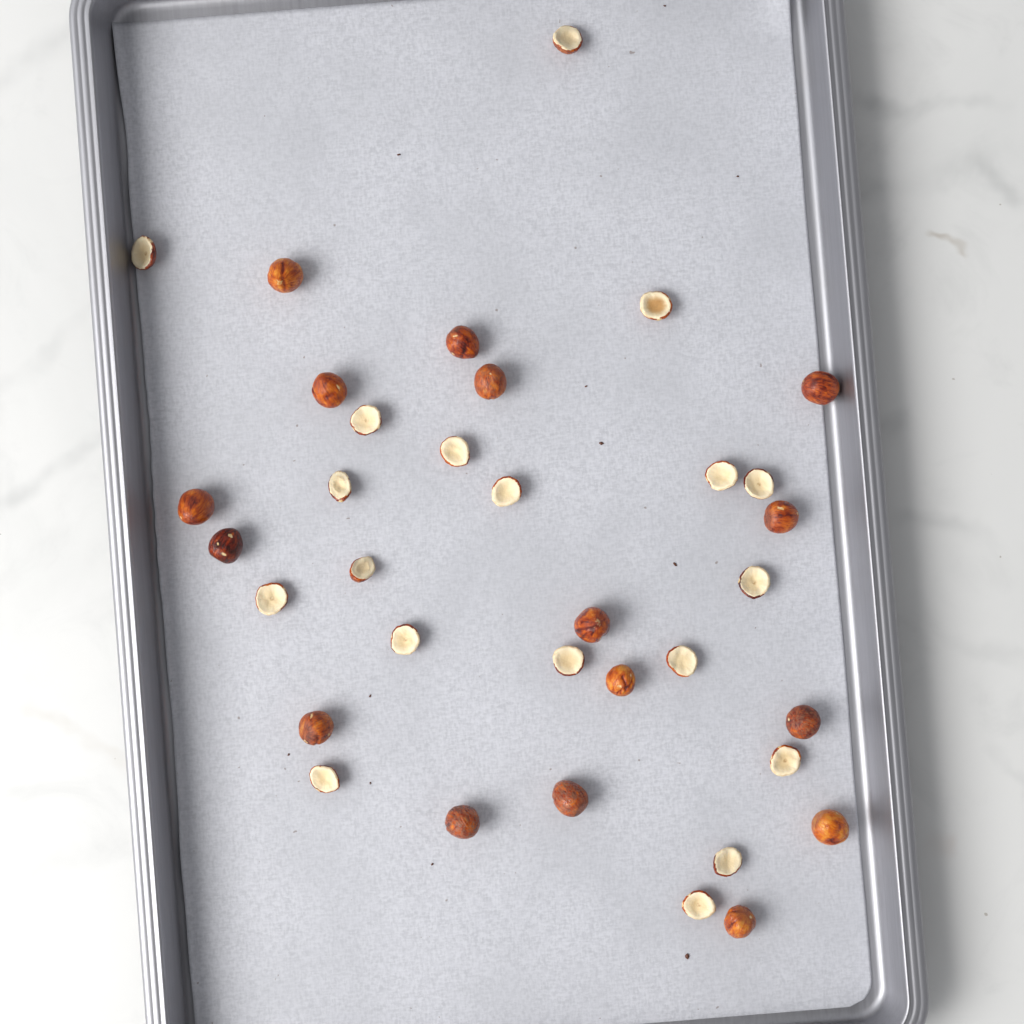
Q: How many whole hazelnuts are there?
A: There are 16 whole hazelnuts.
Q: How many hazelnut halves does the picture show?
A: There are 19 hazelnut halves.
